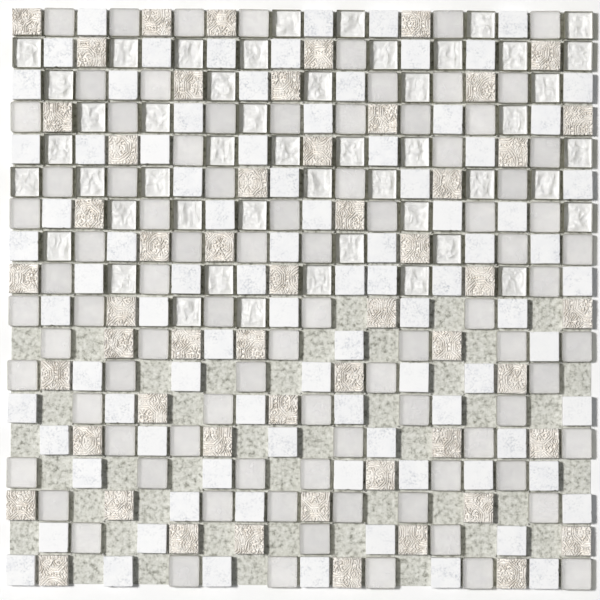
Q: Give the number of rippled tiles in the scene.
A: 49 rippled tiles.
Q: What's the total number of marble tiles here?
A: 90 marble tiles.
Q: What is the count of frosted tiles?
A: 88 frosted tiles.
